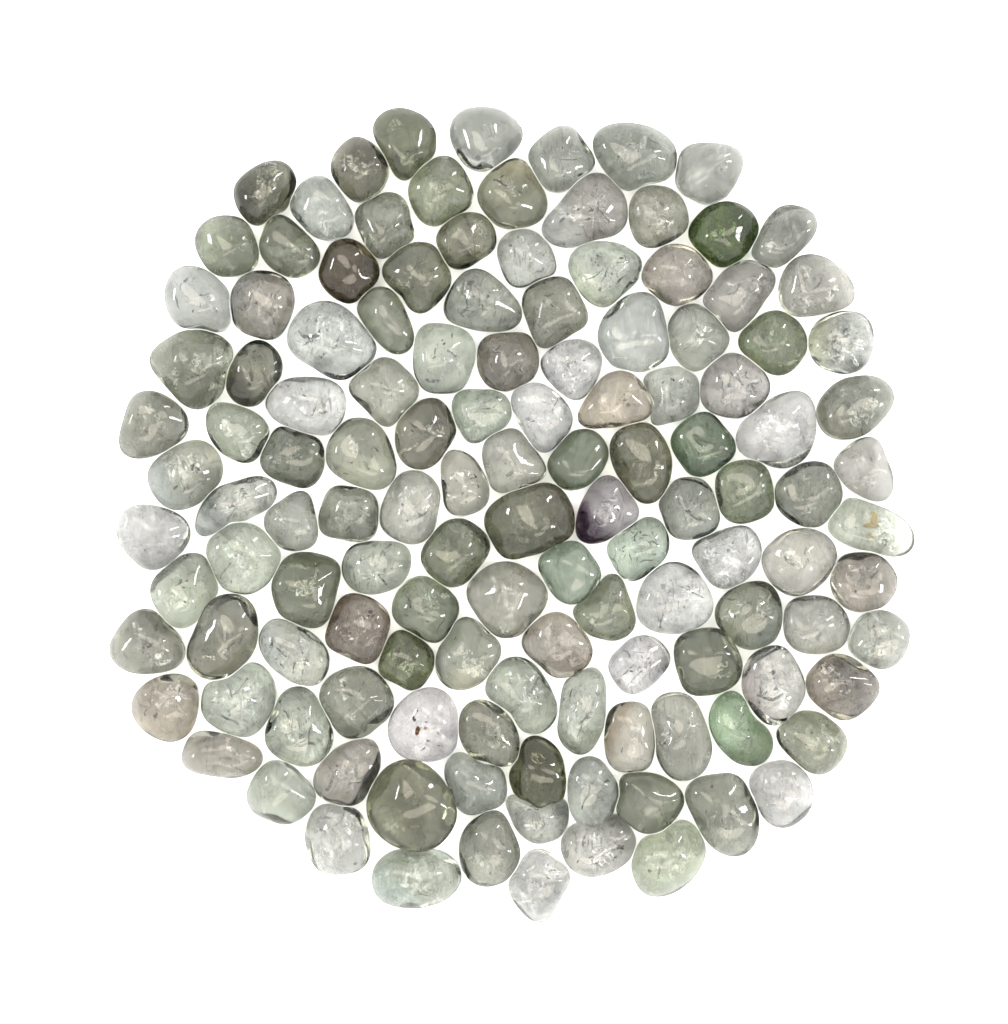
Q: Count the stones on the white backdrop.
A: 129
